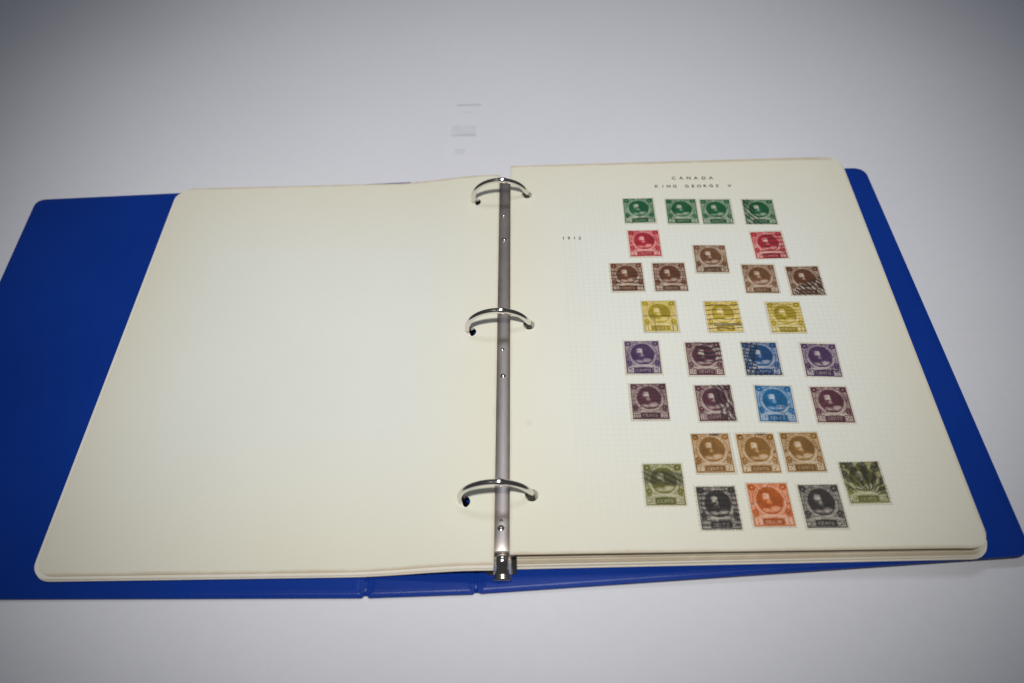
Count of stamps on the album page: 30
